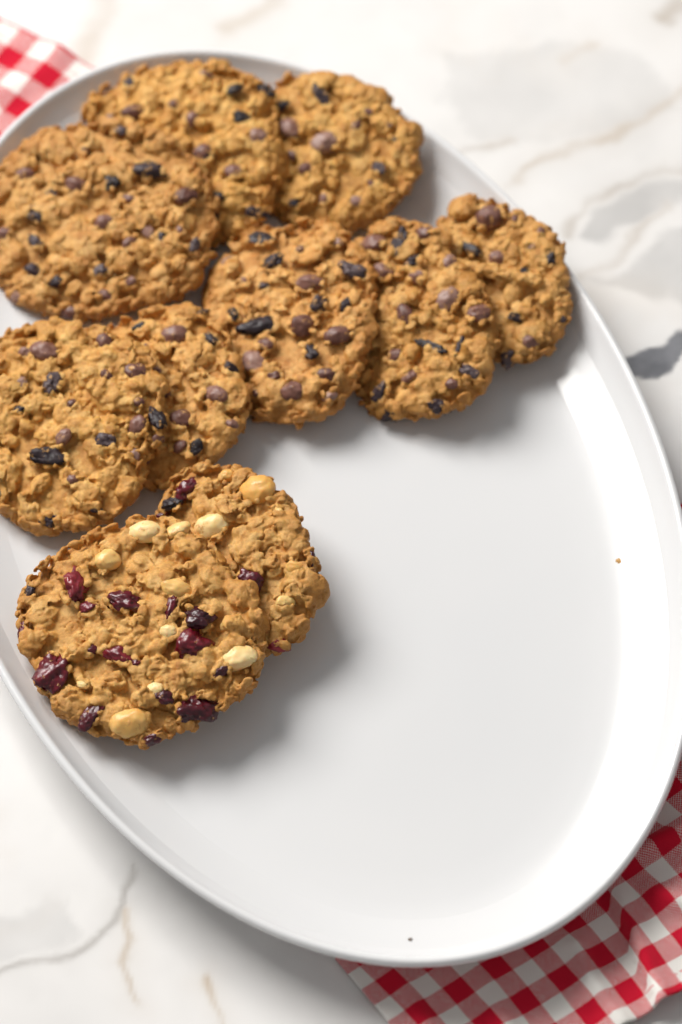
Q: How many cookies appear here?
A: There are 10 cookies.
